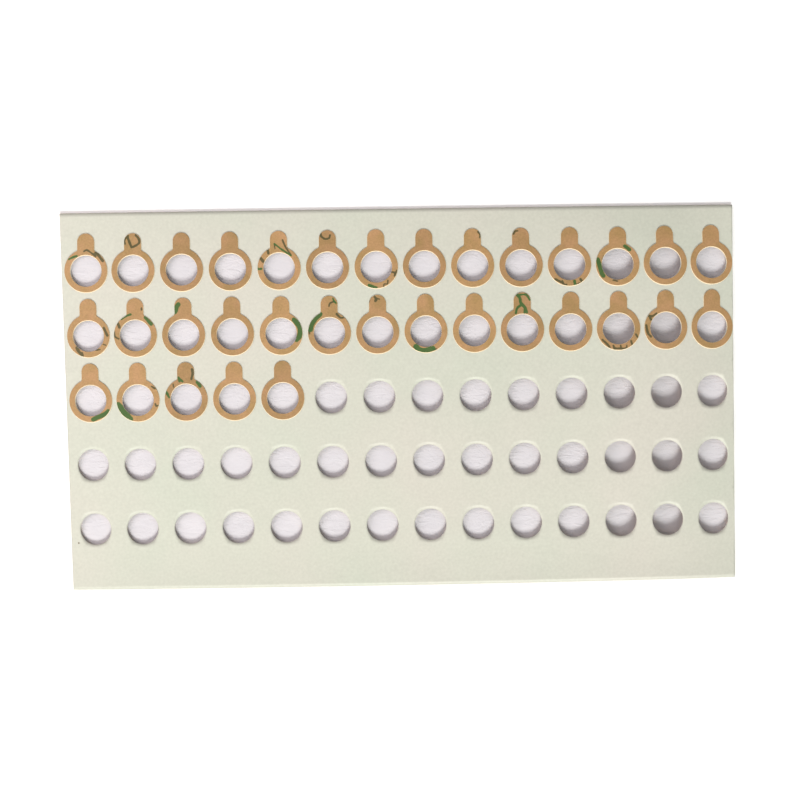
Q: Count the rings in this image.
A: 33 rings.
